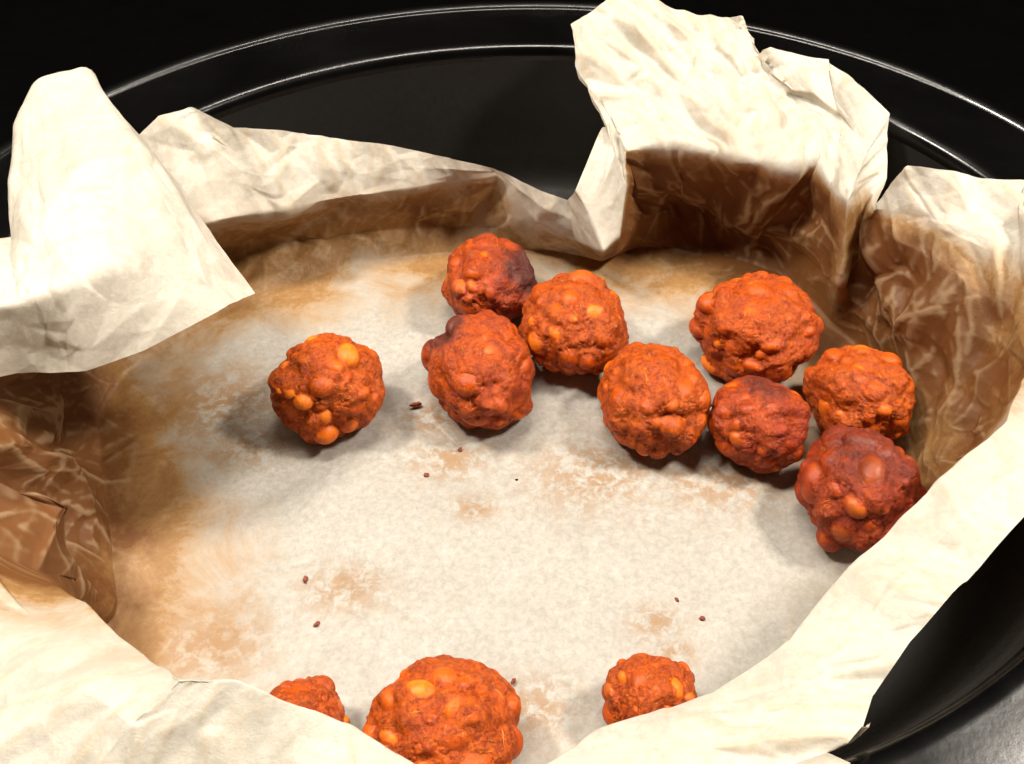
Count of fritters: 12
